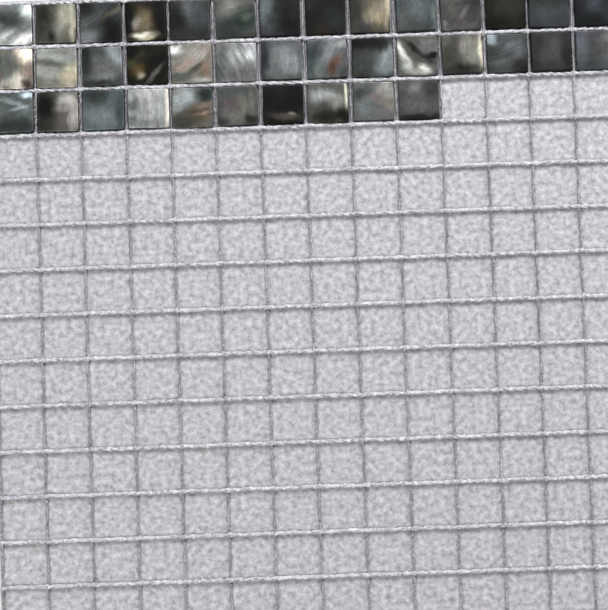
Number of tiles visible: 38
